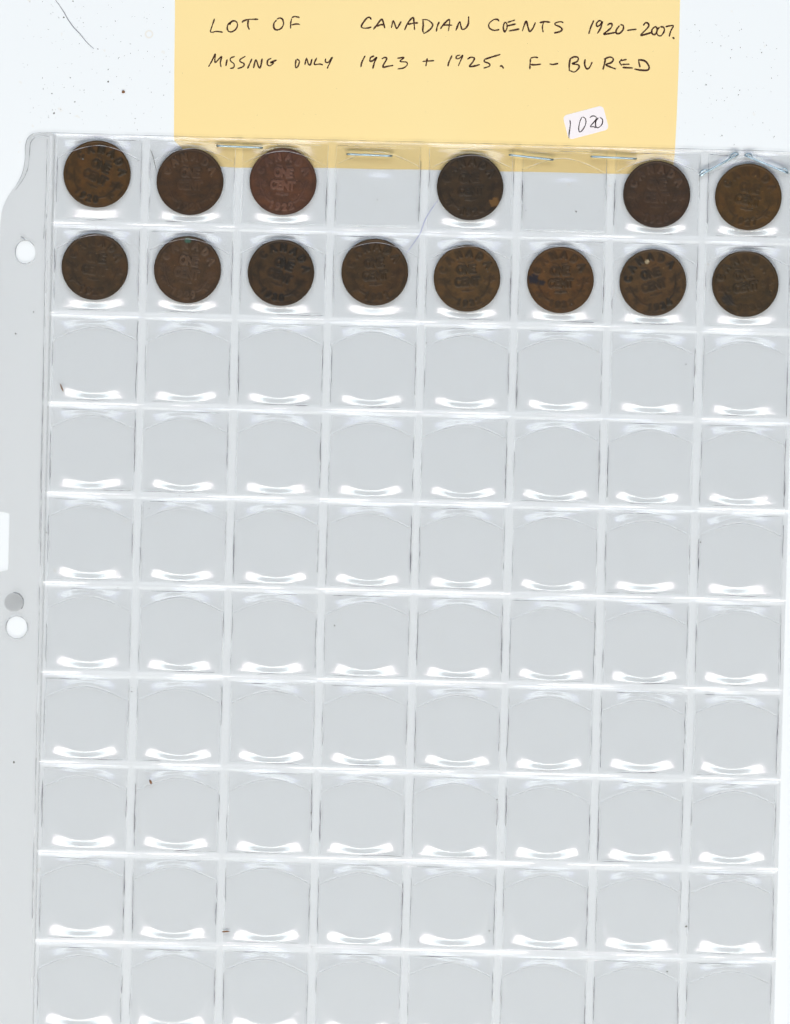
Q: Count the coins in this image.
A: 14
